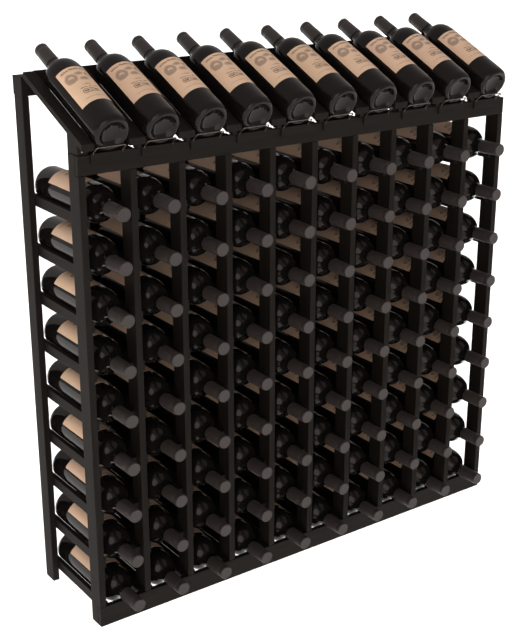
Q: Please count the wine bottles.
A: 100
